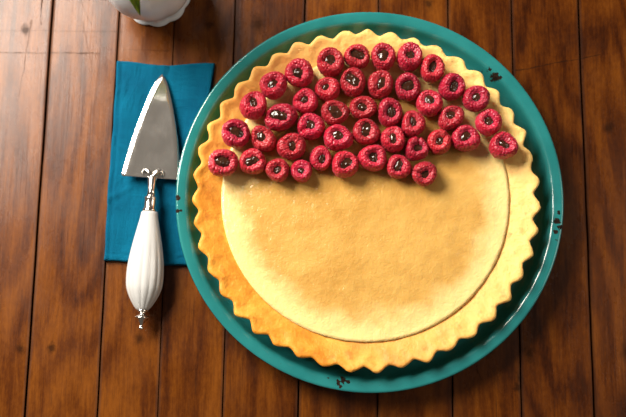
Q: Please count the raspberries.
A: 43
